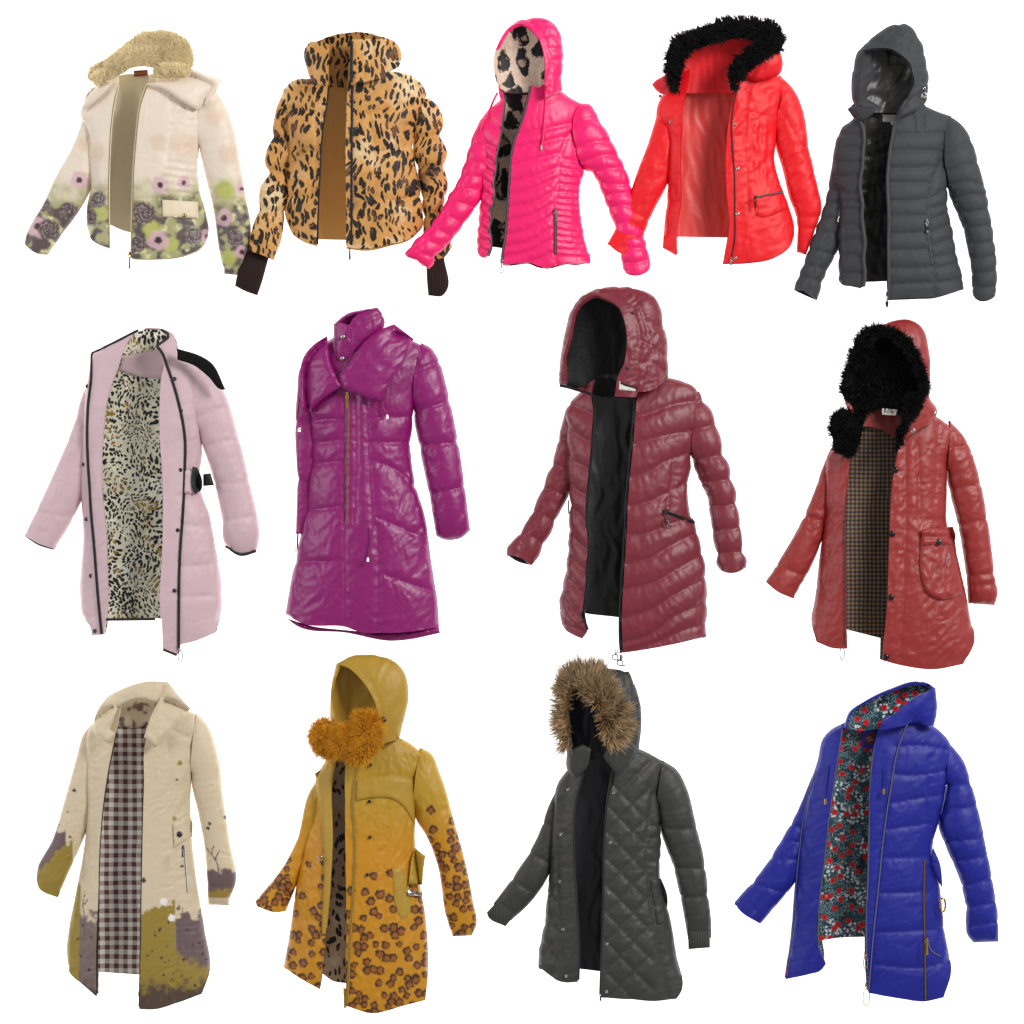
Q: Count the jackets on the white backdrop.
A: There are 13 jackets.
